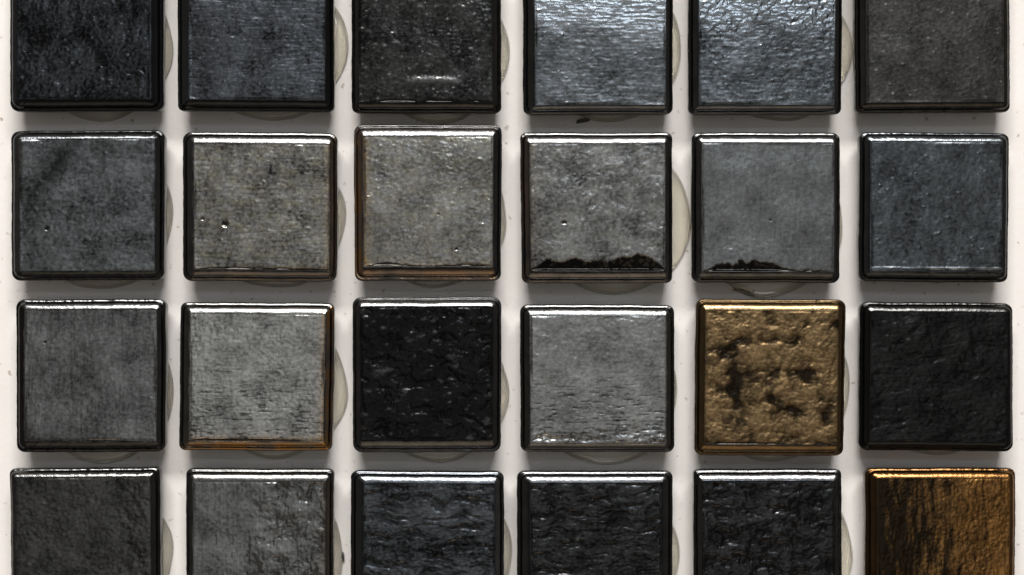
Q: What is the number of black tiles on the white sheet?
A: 22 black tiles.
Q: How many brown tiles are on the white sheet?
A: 2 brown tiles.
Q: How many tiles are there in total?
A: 24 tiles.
